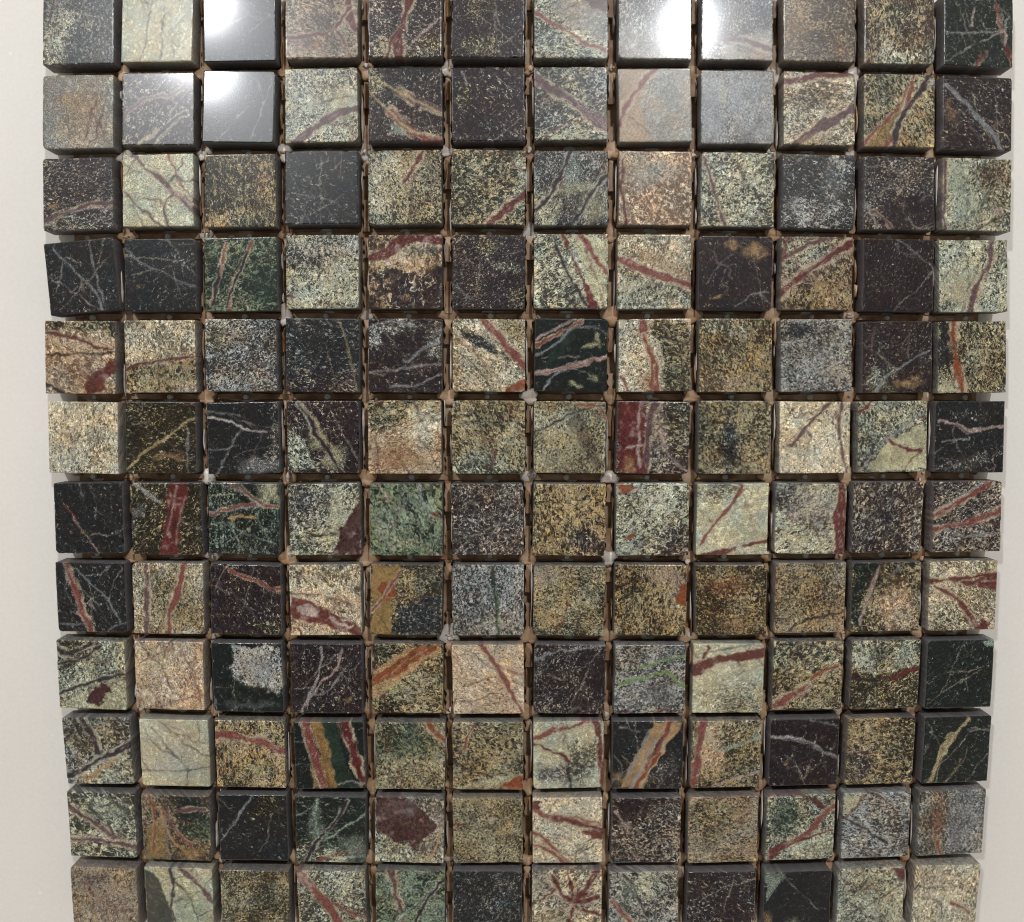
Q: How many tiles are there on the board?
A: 144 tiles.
